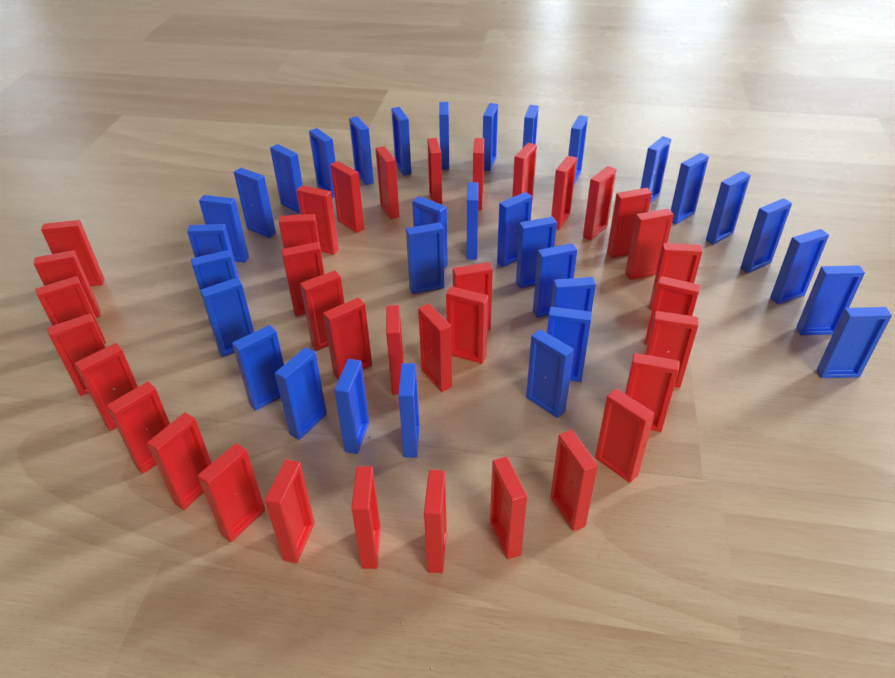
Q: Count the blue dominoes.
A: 33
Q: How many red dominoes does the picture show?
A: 36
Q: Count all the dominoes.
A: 69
